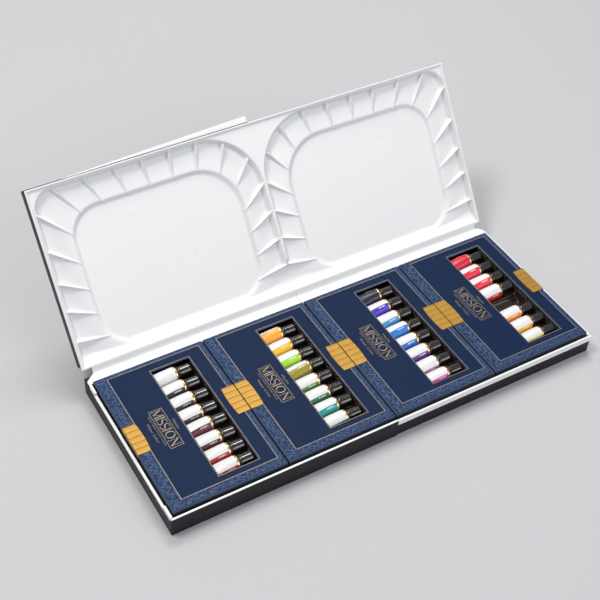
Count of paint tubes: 31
